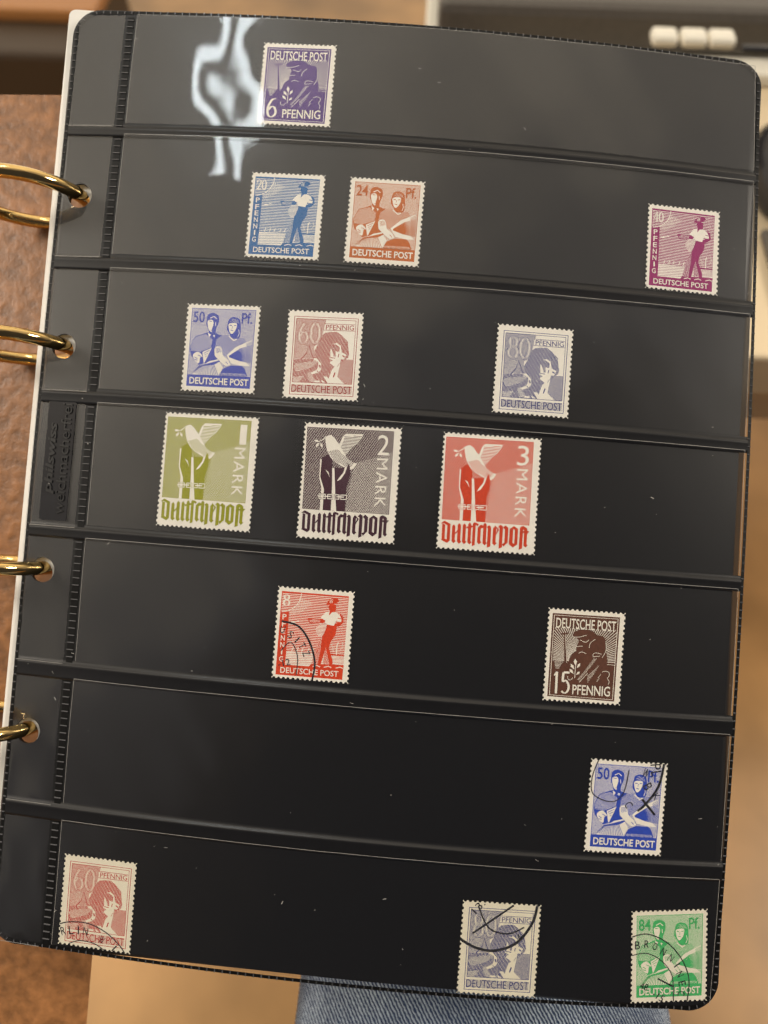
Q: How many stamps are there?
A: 16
